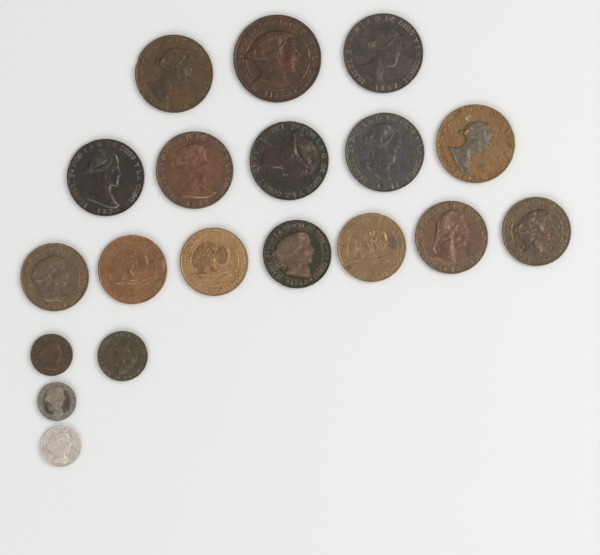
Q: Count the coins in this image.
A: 19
